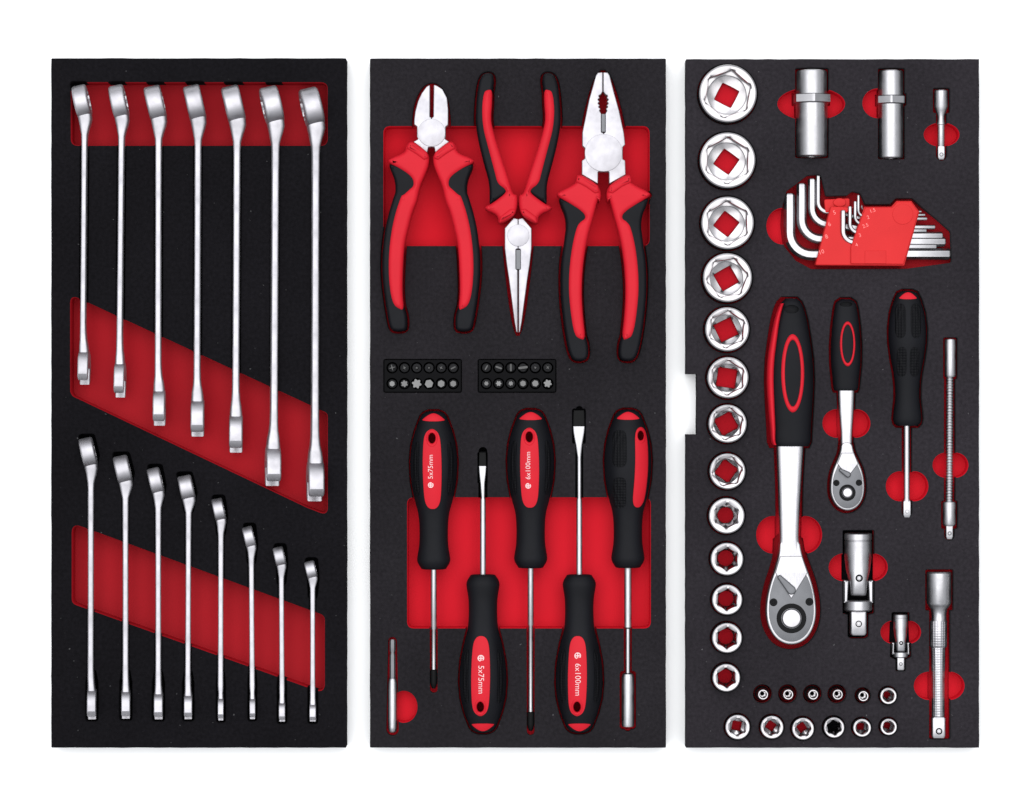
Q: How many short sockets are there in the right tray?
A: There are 25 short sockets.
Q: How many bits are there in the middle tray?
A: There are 24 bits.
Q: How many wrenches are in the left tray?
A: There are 15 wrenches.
